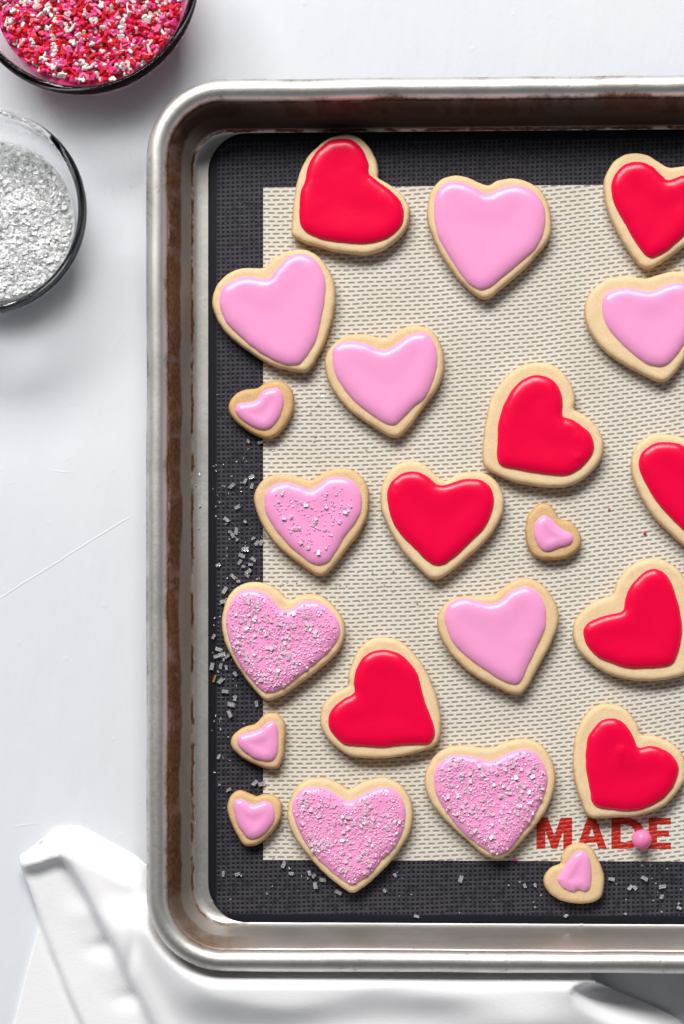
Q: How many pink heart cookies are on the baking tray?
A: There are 14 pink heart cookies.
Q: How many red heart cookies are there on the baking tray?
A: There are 8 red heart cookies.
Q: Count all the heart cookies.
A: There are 22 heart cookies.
